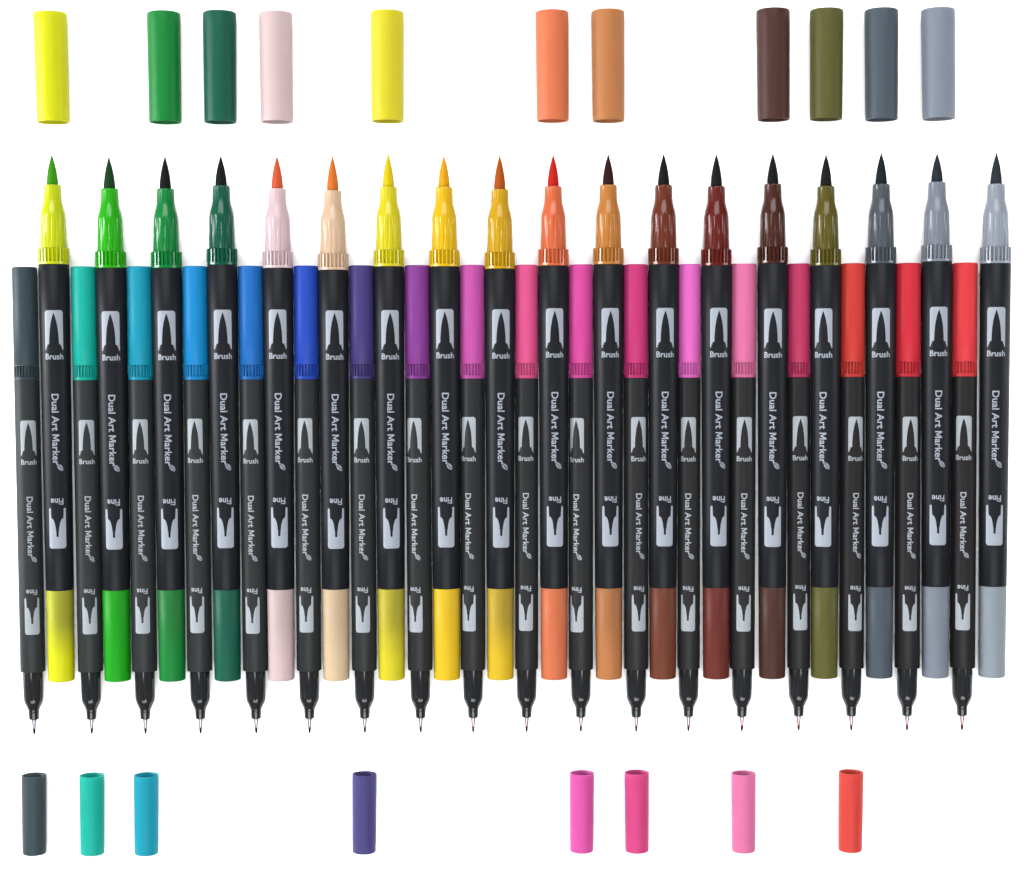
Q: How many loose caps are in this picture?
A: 19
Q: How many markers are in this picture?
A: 36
